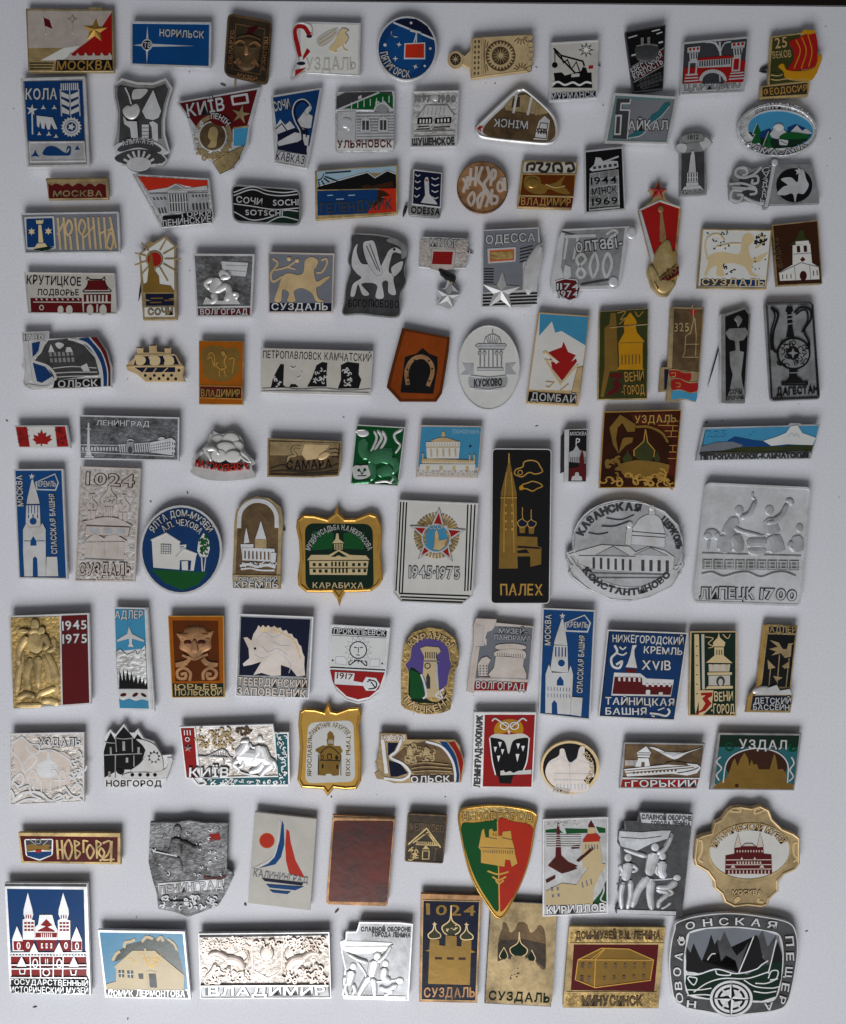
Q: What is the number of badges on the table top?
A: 107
